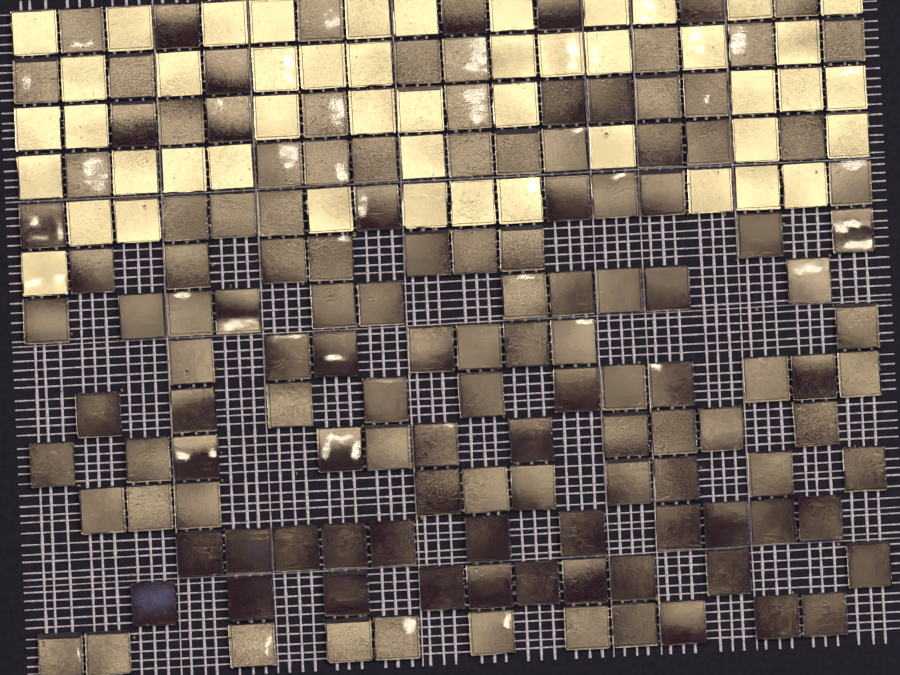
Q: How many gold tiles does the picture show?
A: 48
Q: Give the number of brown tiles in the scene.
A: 135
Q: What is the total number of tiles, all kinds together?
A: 183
